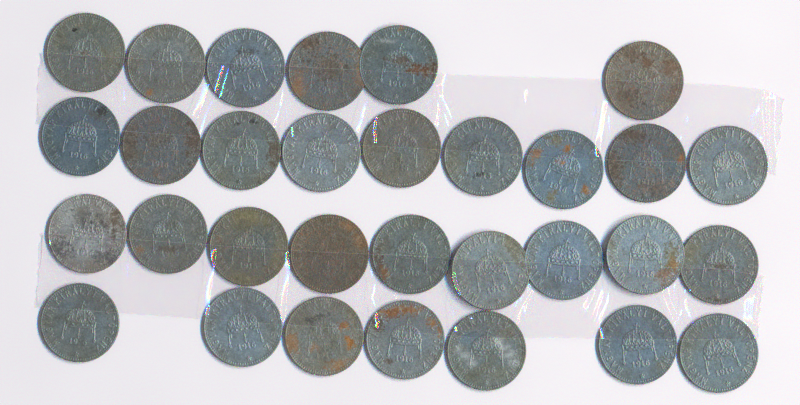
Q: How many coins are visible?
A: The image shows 31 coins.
